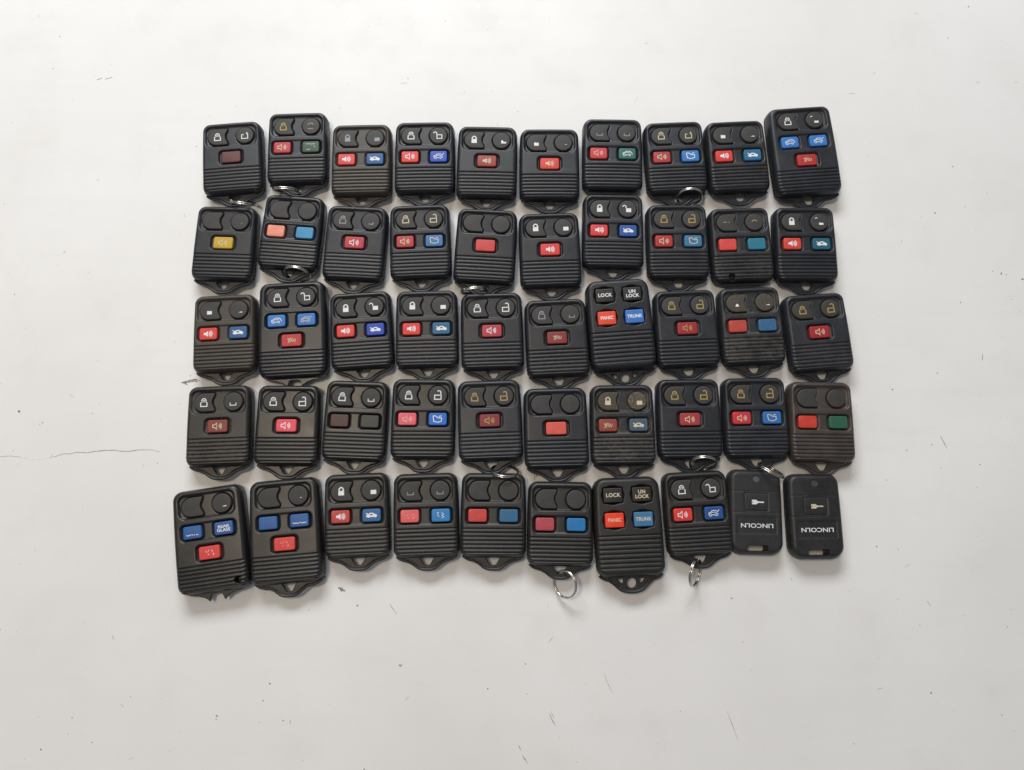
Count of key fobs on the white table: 50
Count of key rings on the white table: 10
